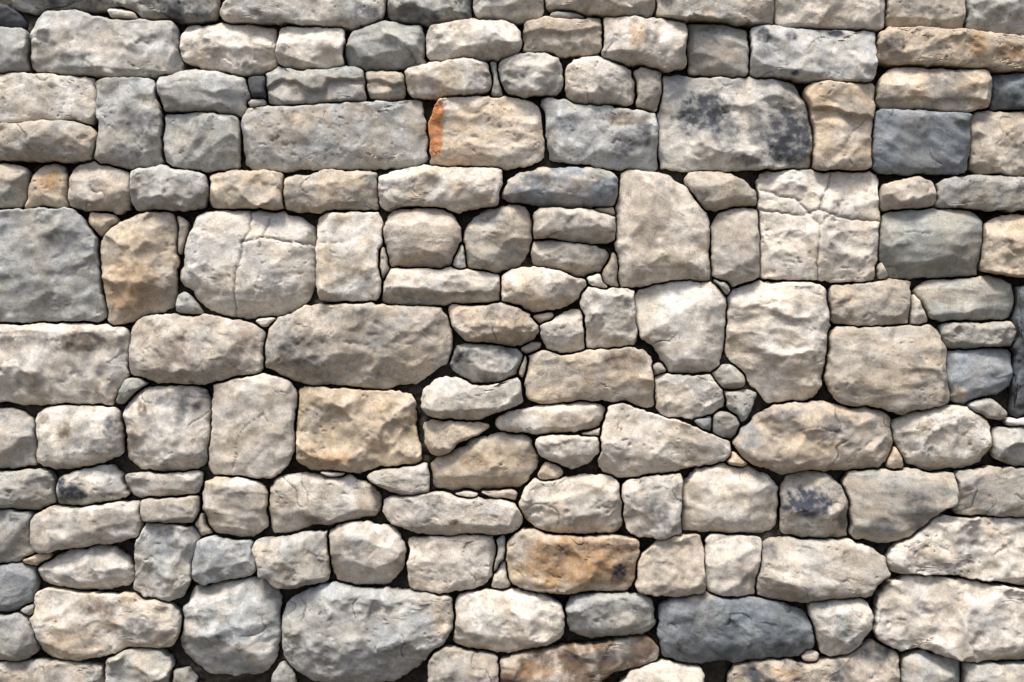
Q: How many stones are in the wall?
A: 186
